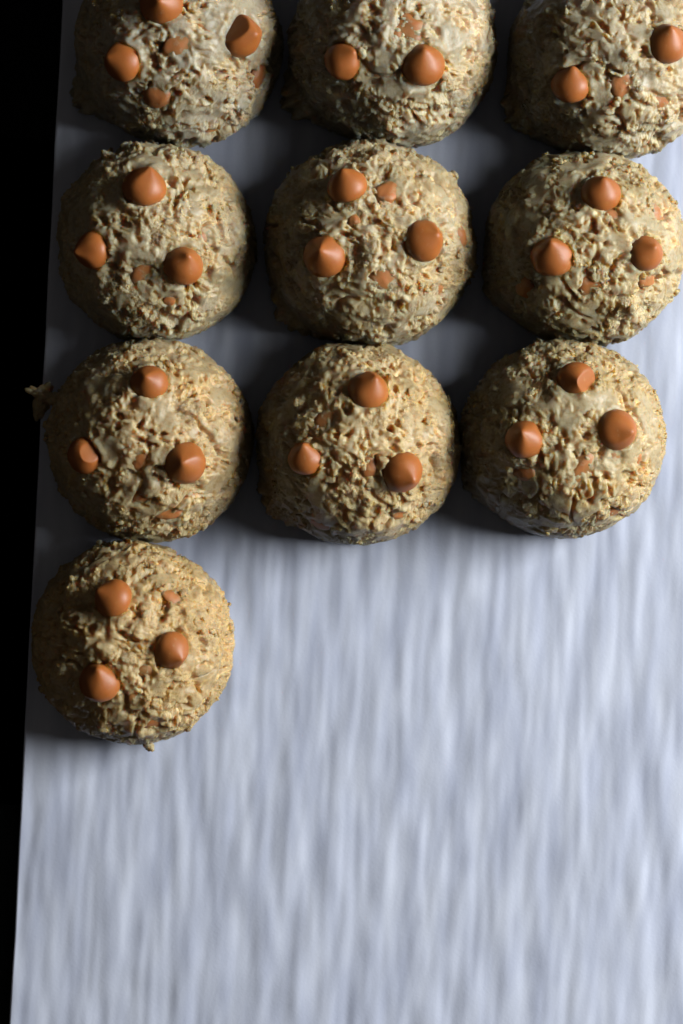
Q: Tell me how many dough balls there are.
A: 10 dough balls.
